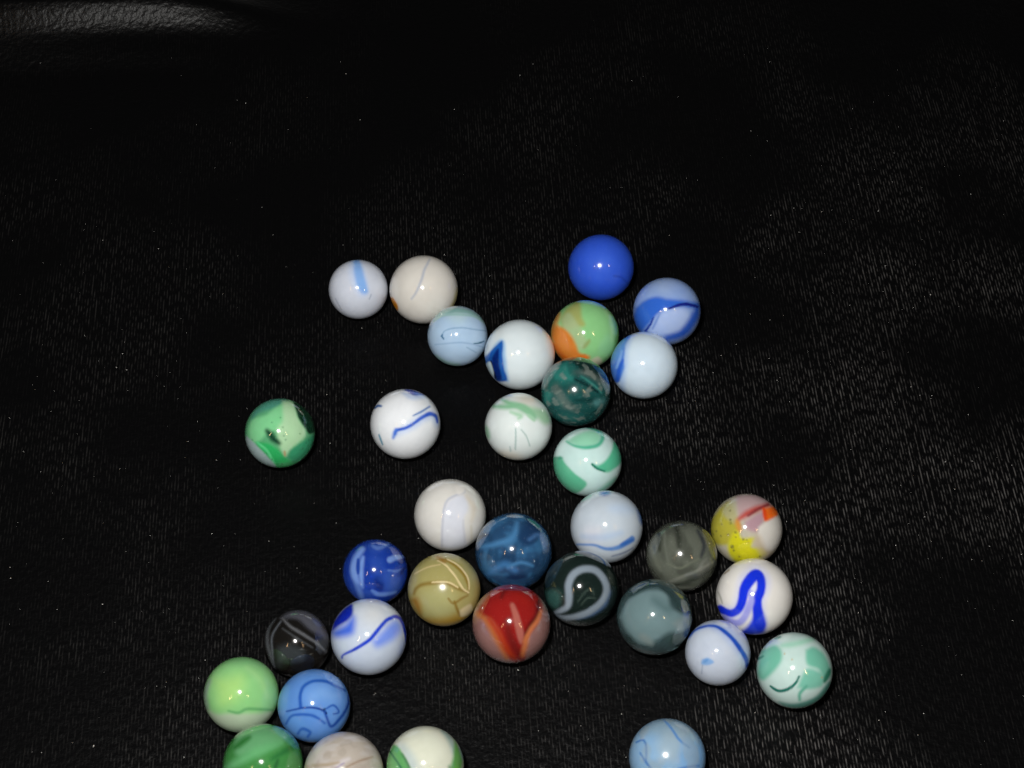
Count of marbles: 34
